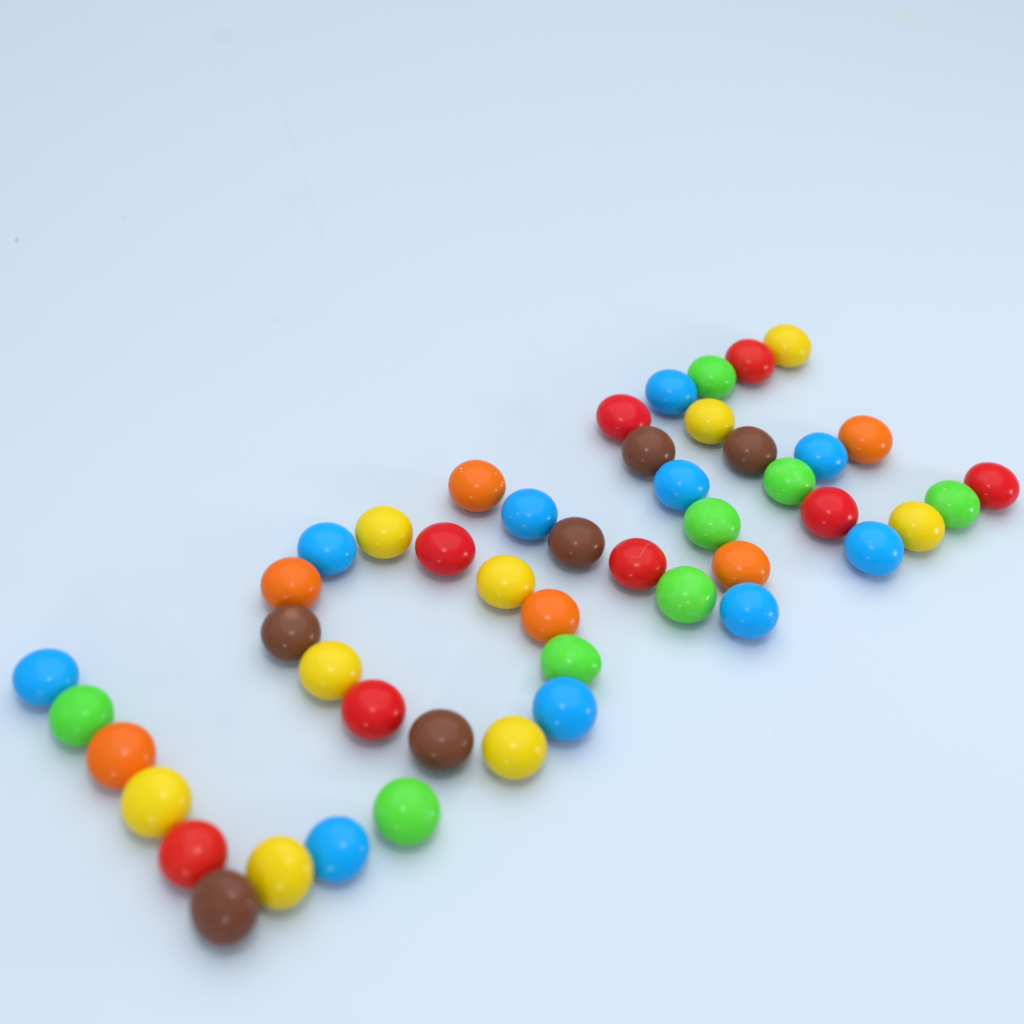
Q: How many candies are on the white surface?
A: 47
